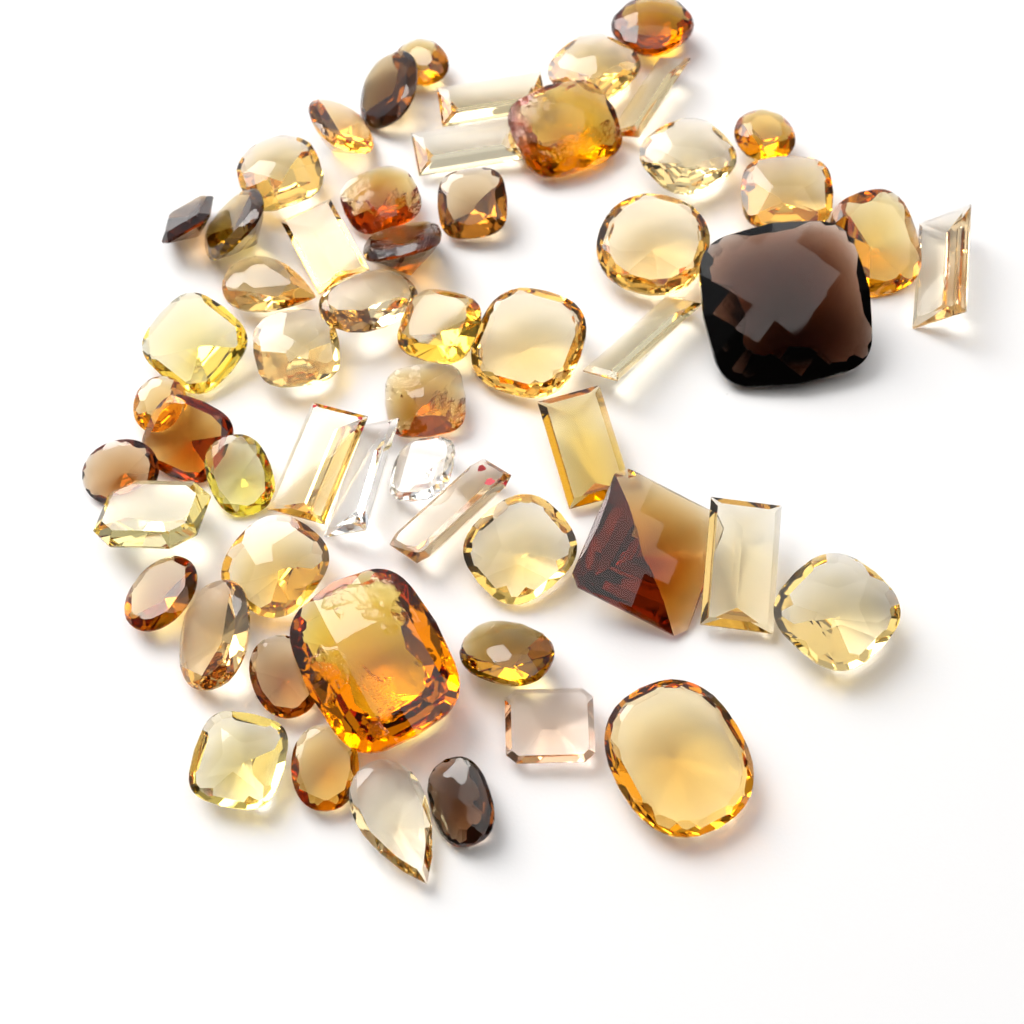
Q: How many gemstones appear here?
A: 57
